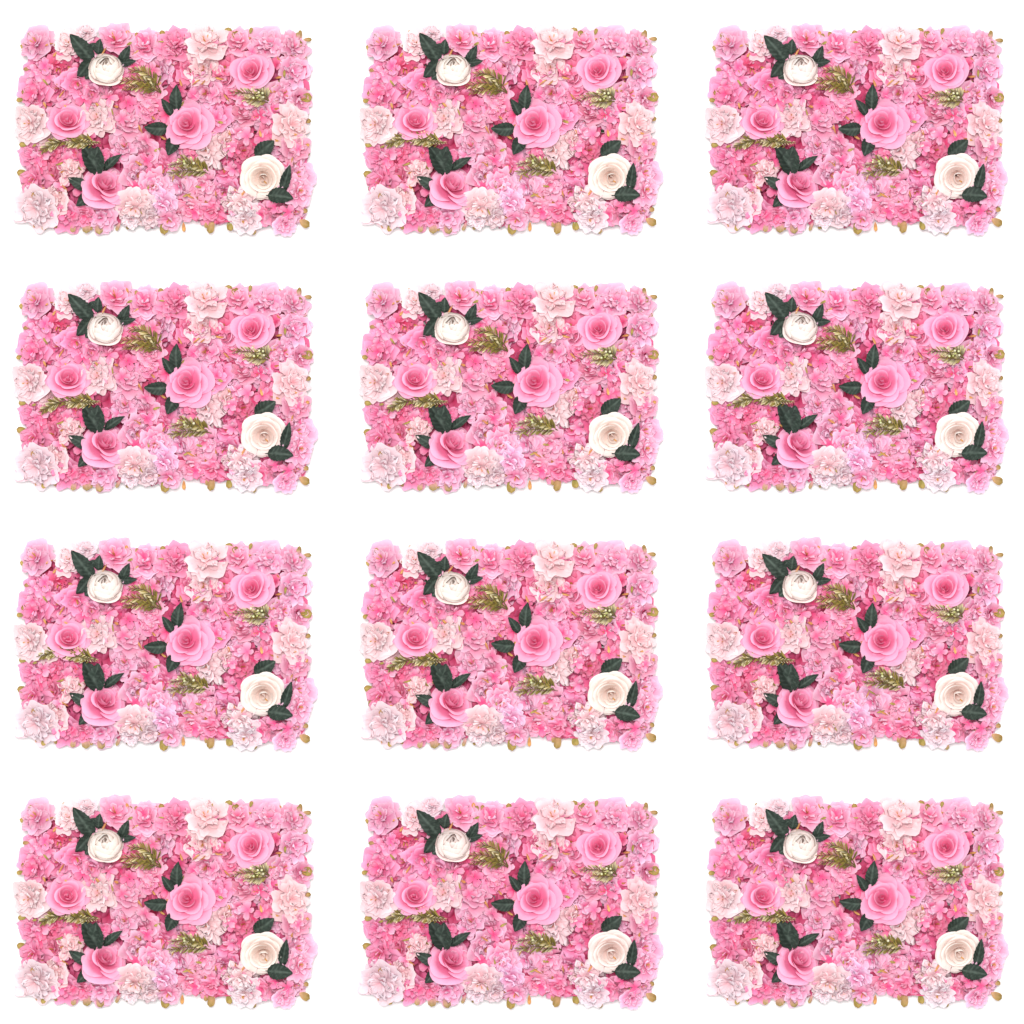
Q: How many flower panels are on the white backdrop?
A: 12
